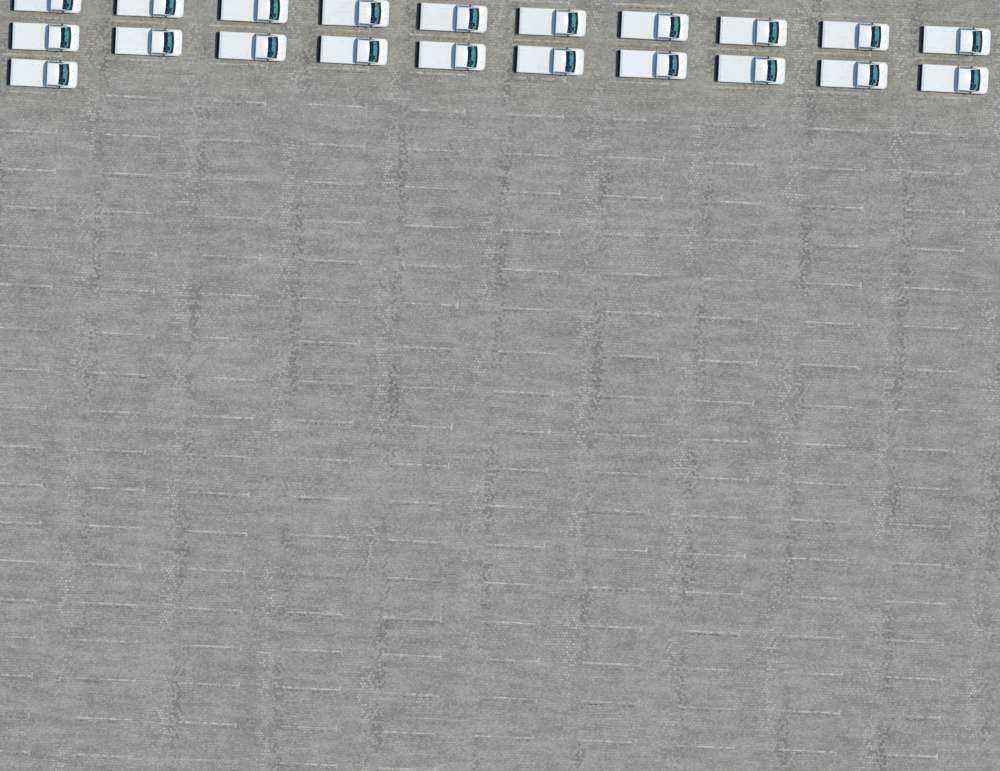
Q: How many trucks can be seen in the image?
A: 21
